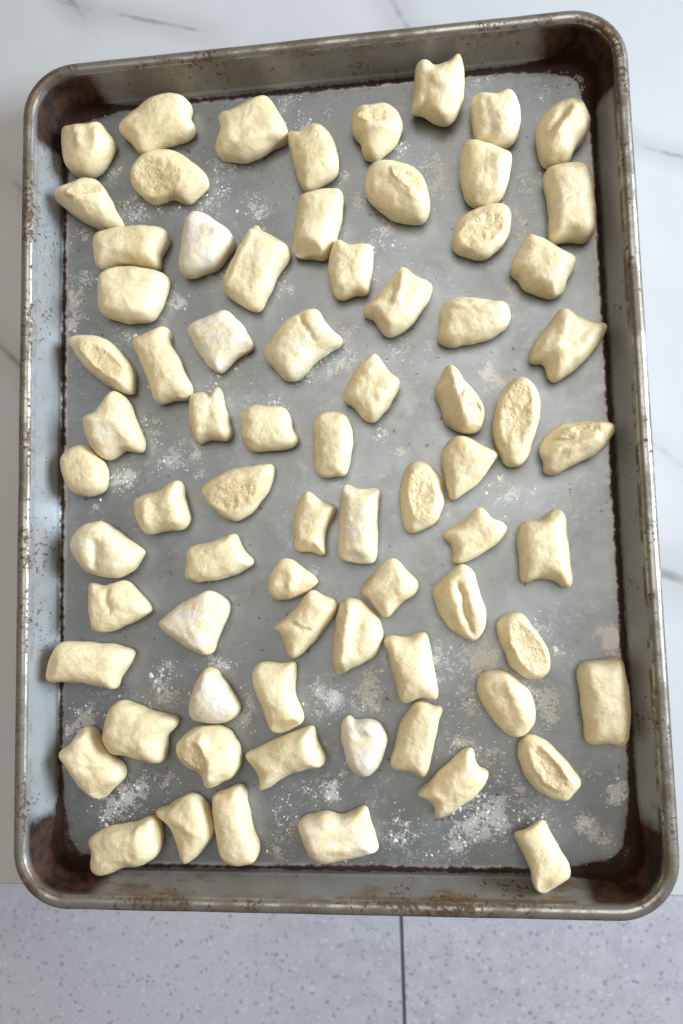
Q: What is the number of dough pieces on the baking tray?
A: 74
